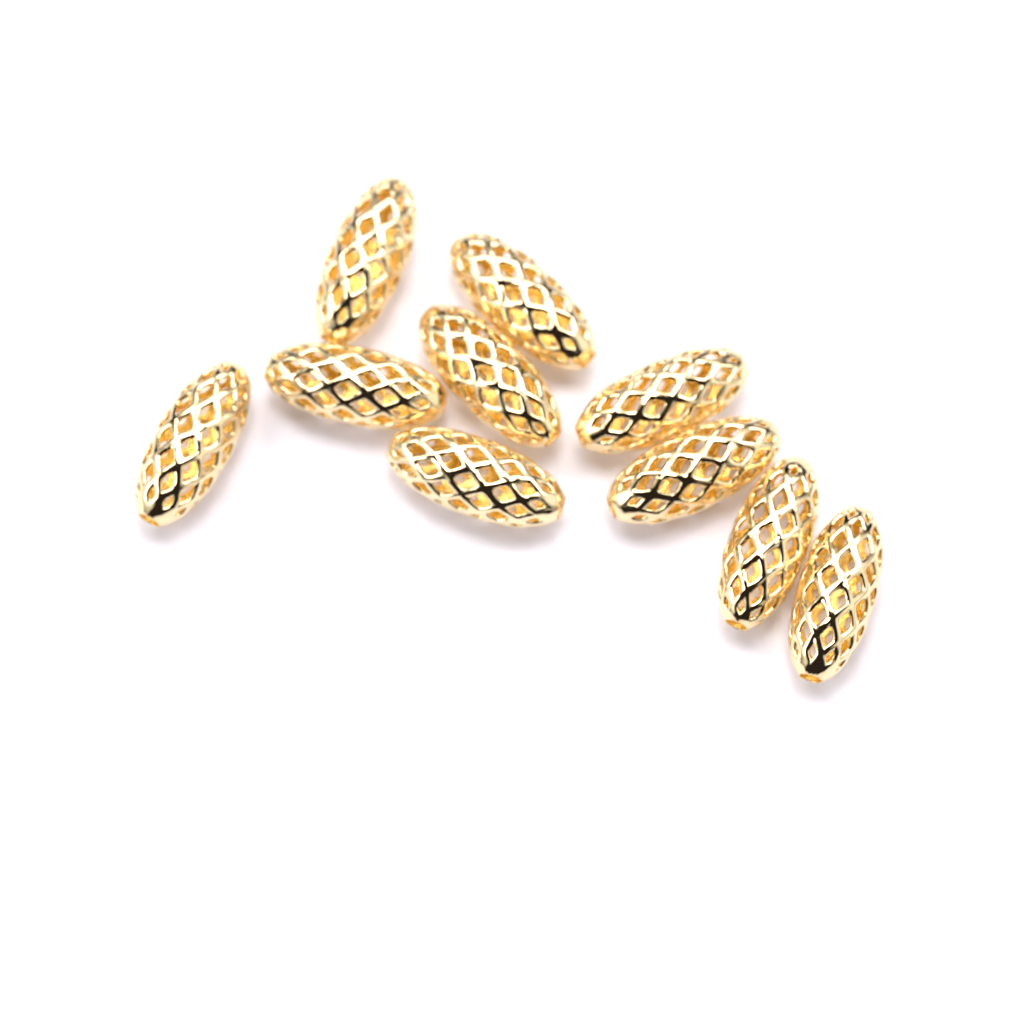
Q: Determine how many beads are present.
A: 10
